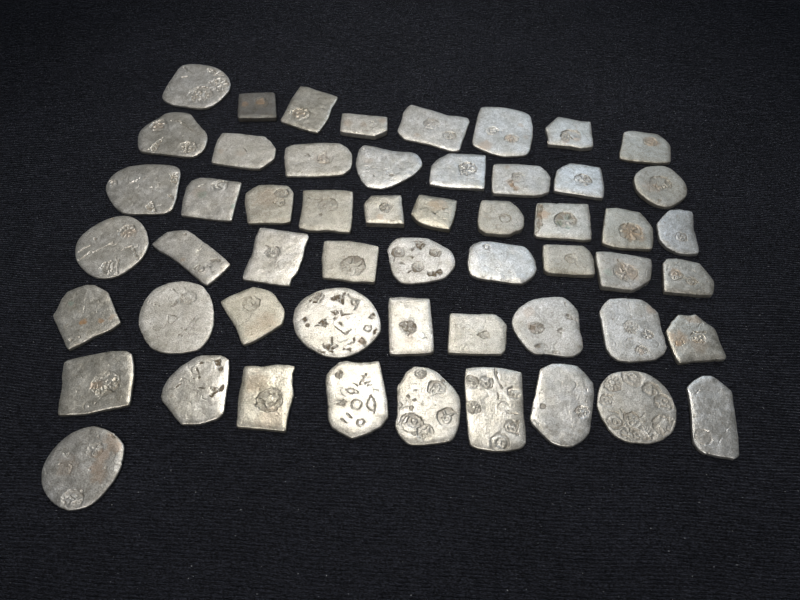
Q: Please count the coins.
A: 54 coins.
